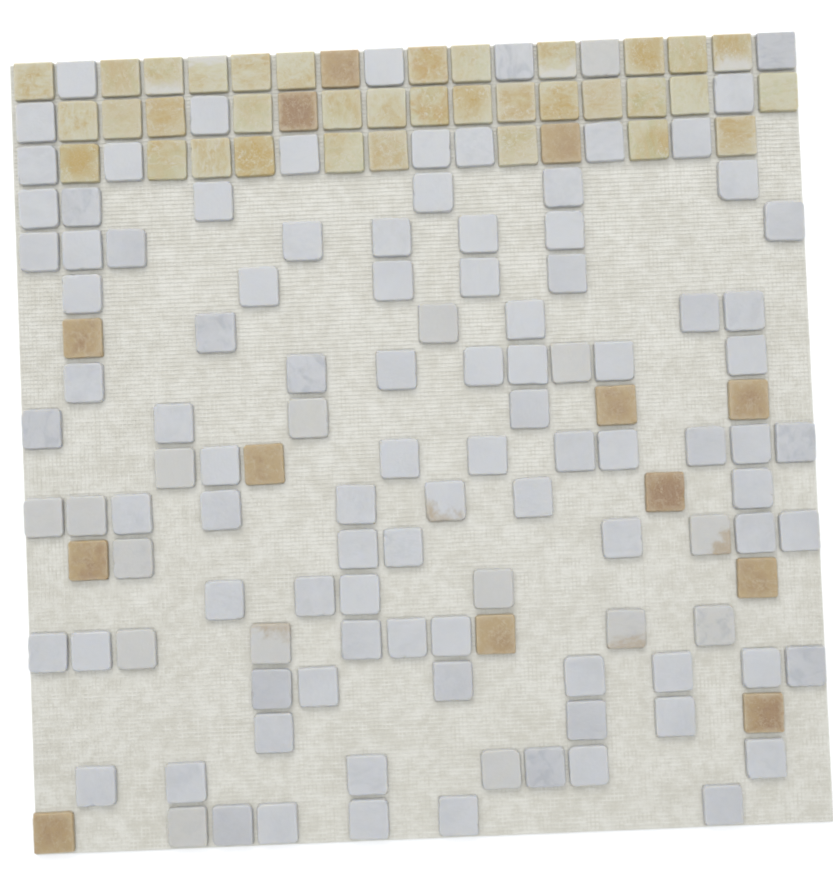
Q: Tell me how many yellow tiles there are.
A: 35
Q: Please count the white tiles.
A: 111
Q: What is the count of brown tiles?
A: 13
